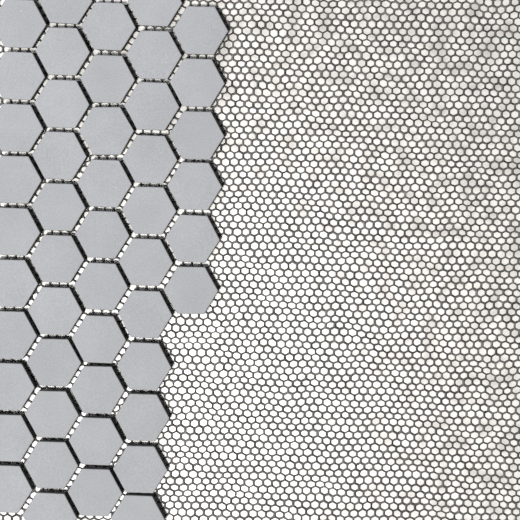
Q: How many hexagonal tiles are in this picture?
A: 48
